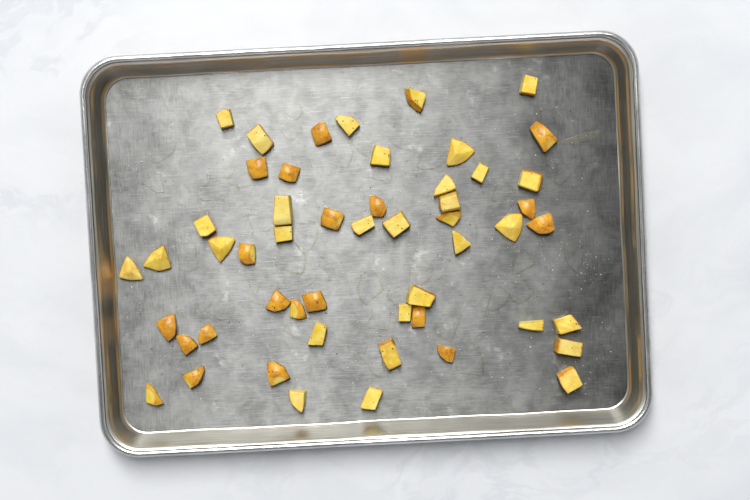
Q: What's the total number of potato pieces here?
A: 52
